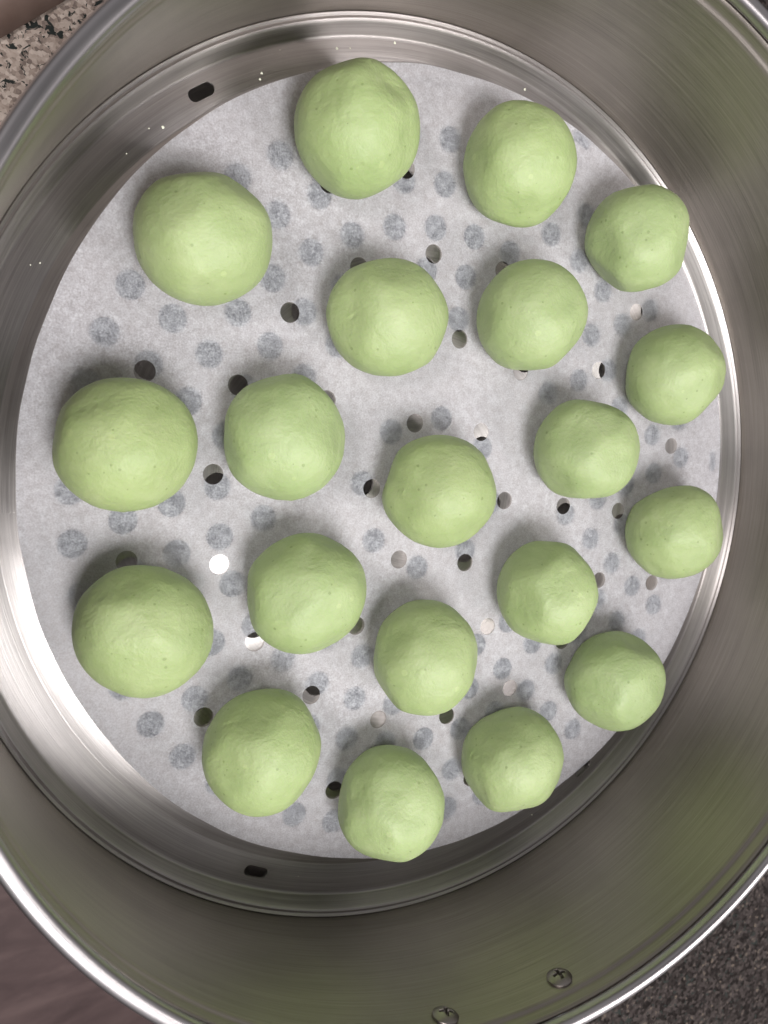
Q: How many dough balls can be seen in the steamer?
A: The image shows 20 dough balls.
